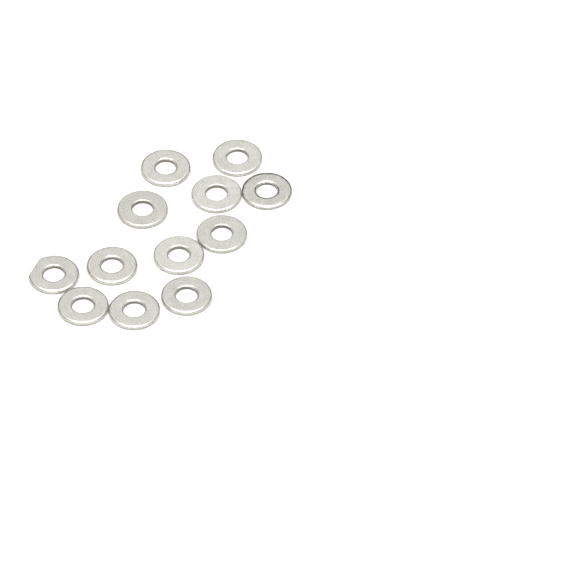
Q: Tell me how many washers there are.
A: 12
